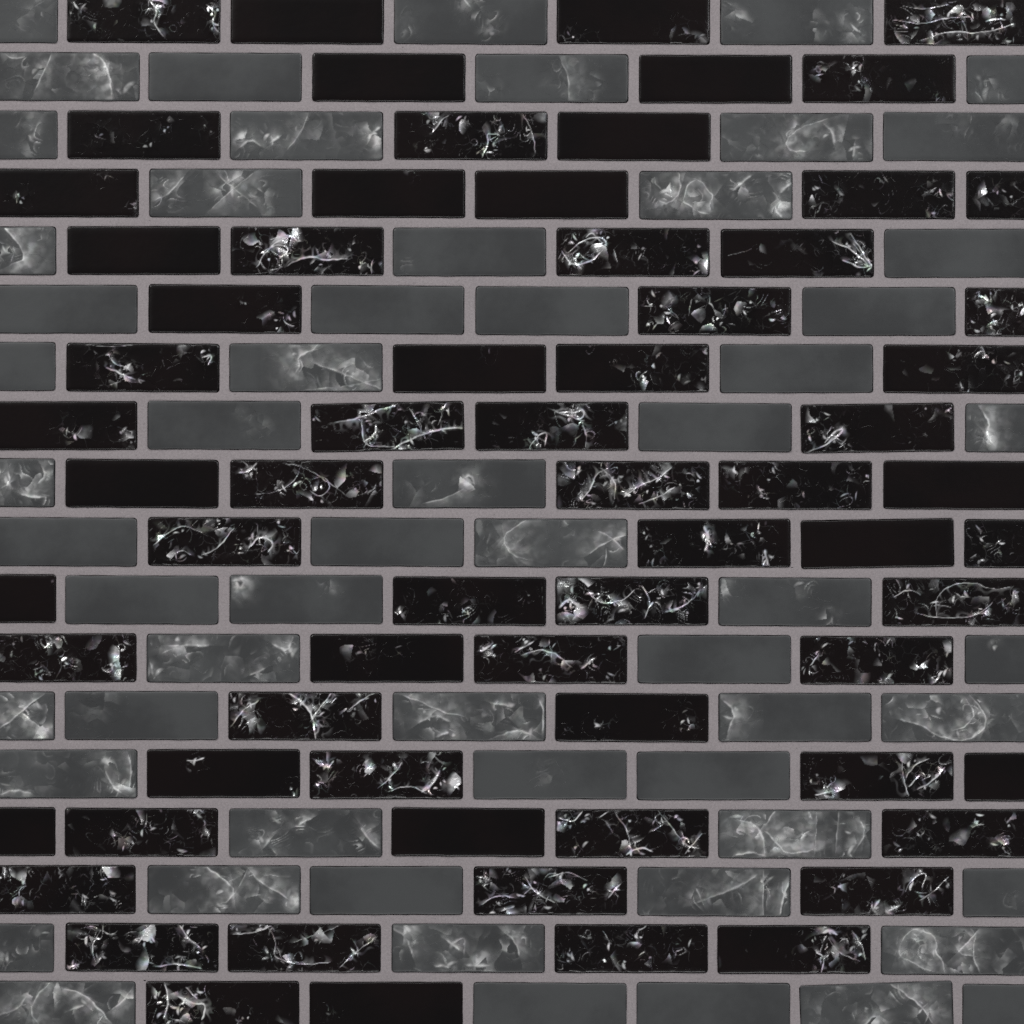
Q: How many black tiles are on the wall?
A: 67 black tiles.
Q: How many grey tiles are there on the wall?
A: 59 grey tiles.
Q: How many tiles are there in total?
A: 126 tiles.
